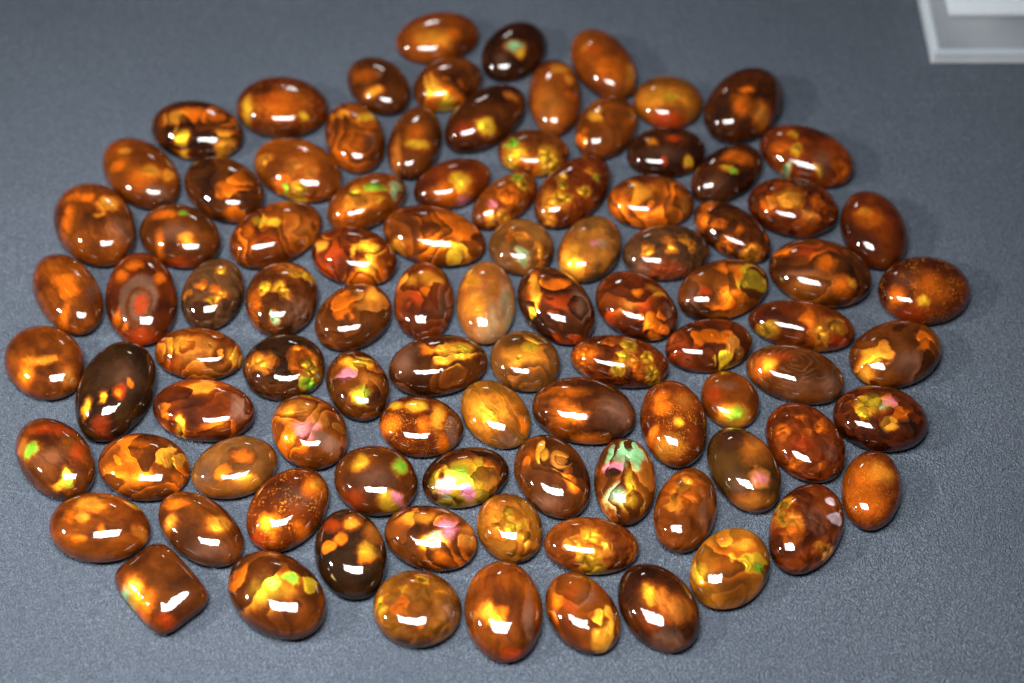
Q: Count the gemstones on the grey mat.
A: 95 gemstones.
